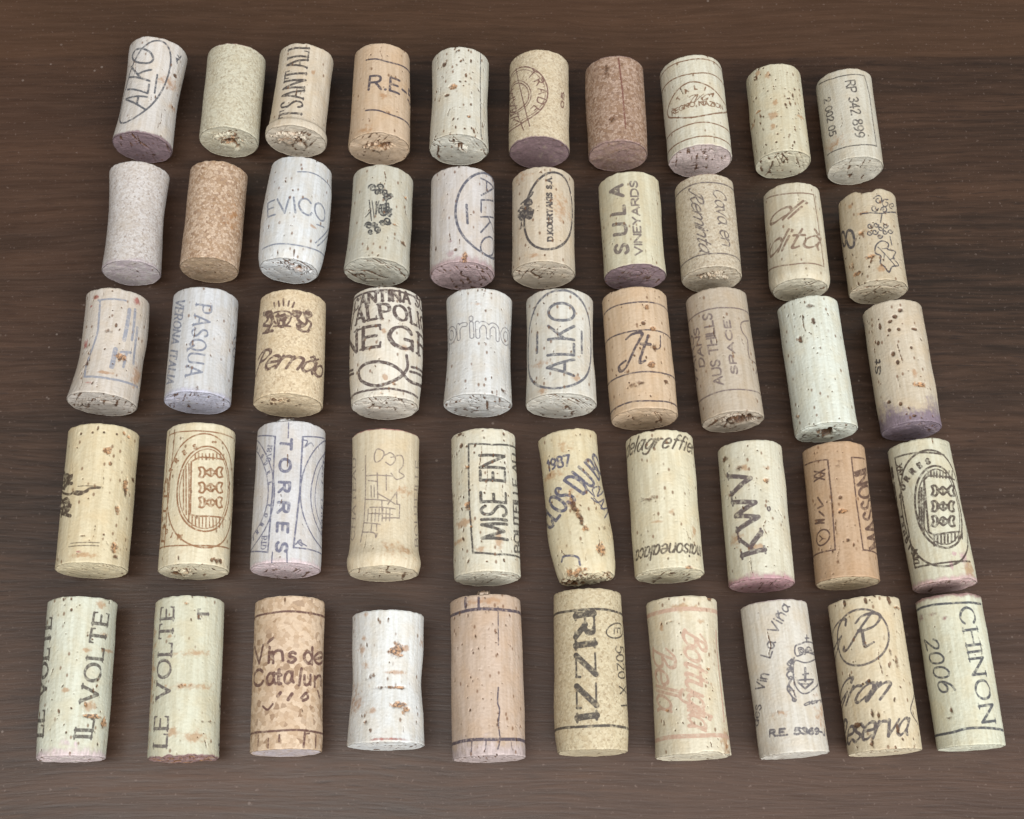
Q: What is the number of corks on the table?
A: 50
